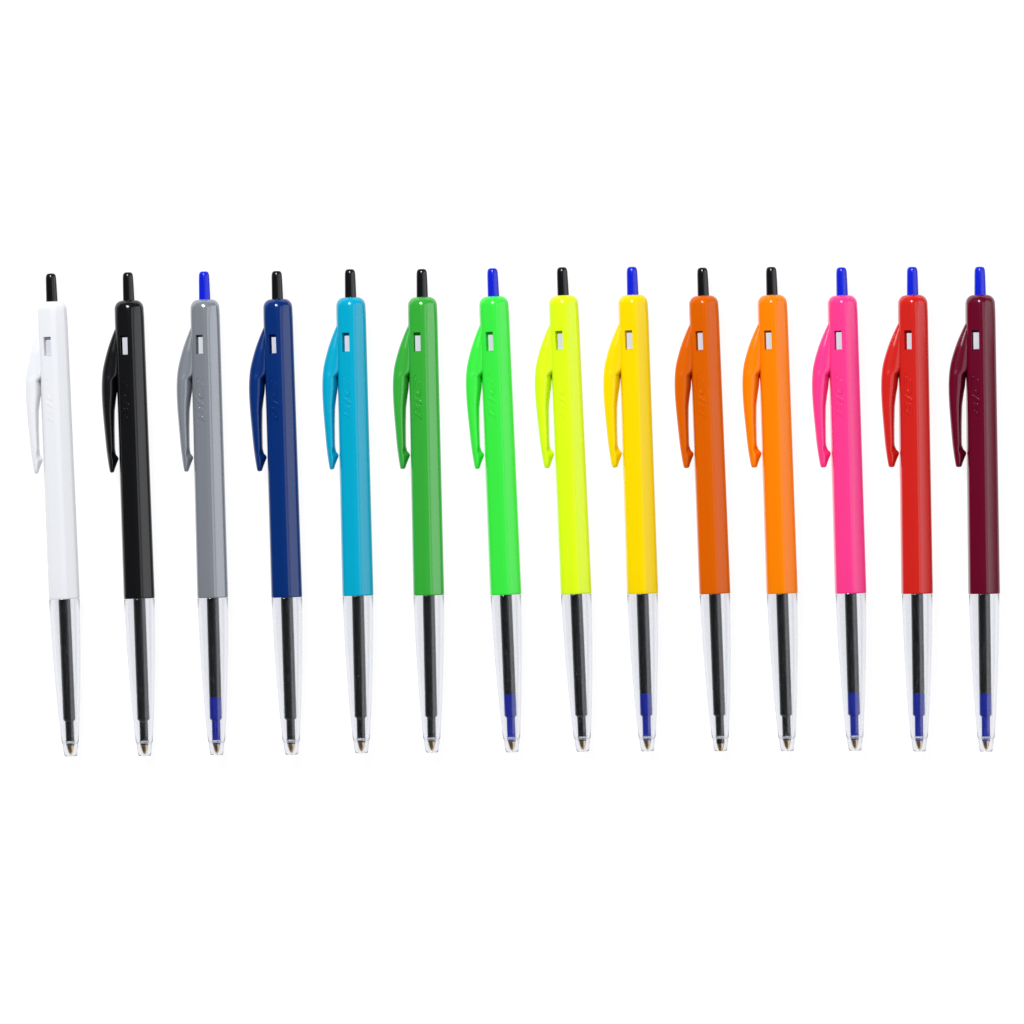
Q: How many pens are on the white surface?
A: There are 14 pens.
